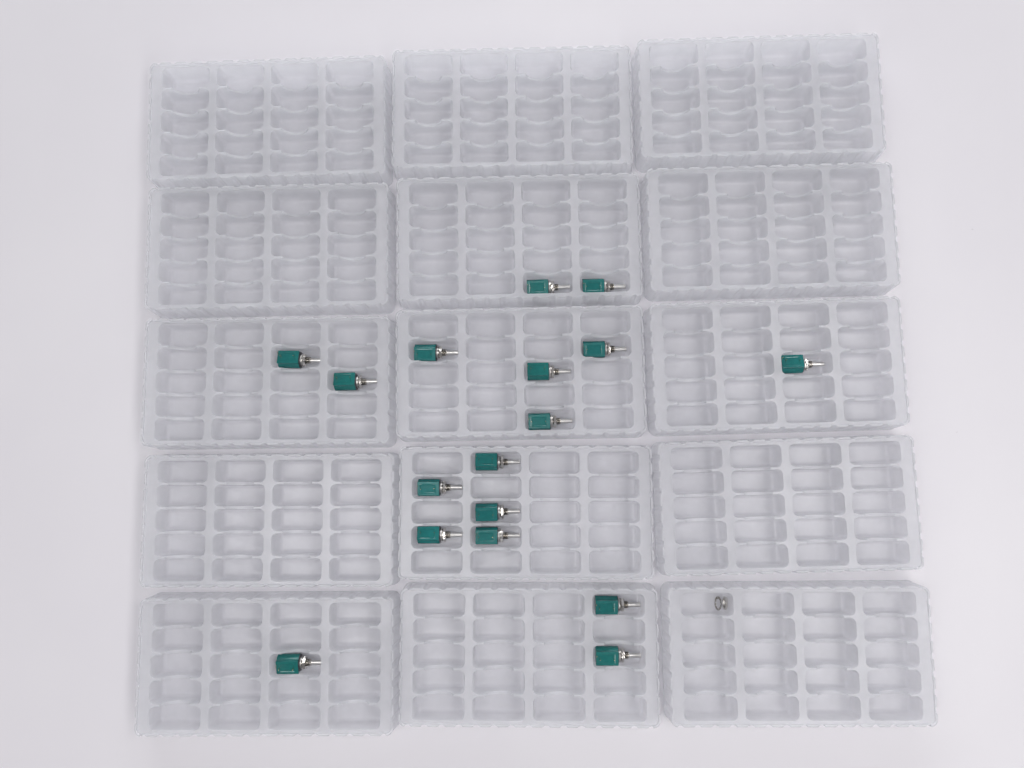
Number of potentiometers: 17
